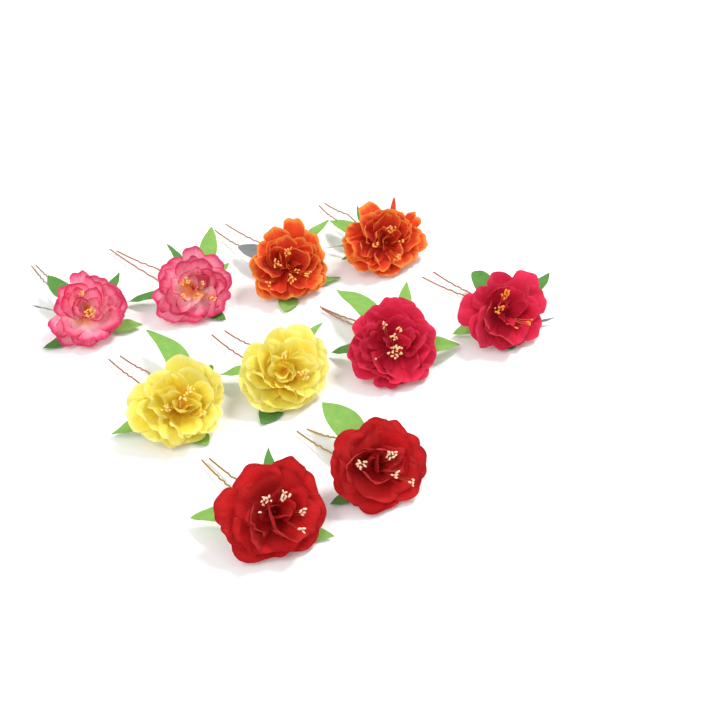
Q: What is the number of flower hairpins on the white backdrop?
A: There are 10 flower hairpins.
